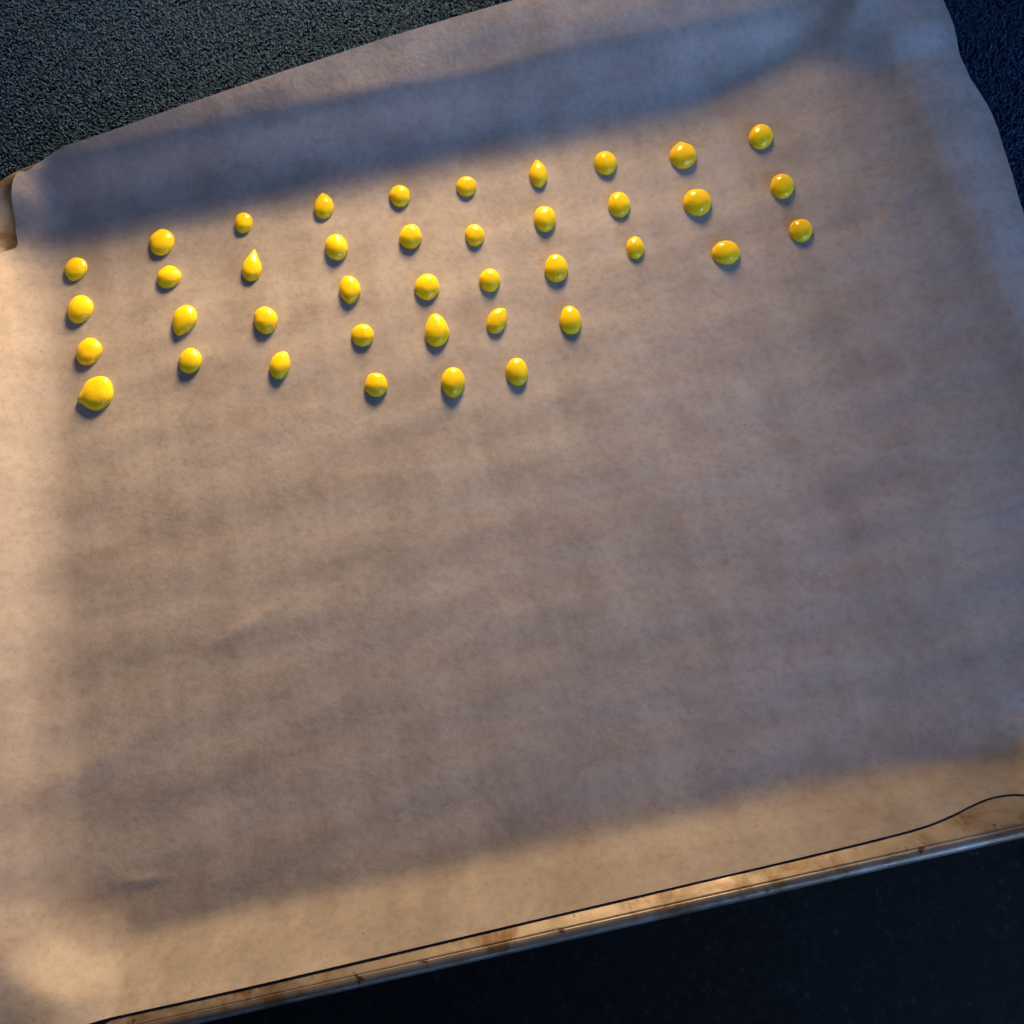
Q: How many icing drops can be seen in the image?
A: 40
